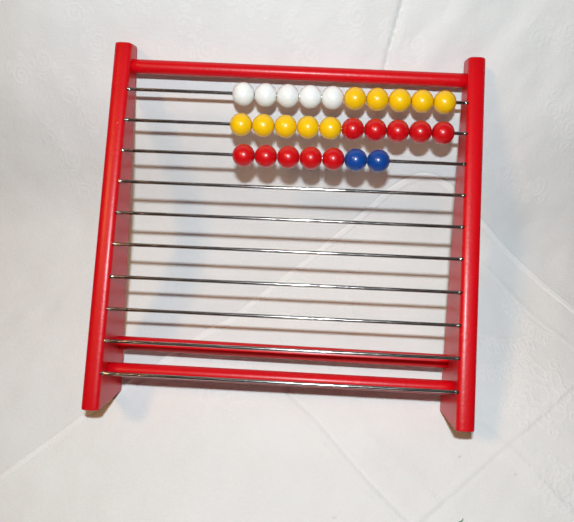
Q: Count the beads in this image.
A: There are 27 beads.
